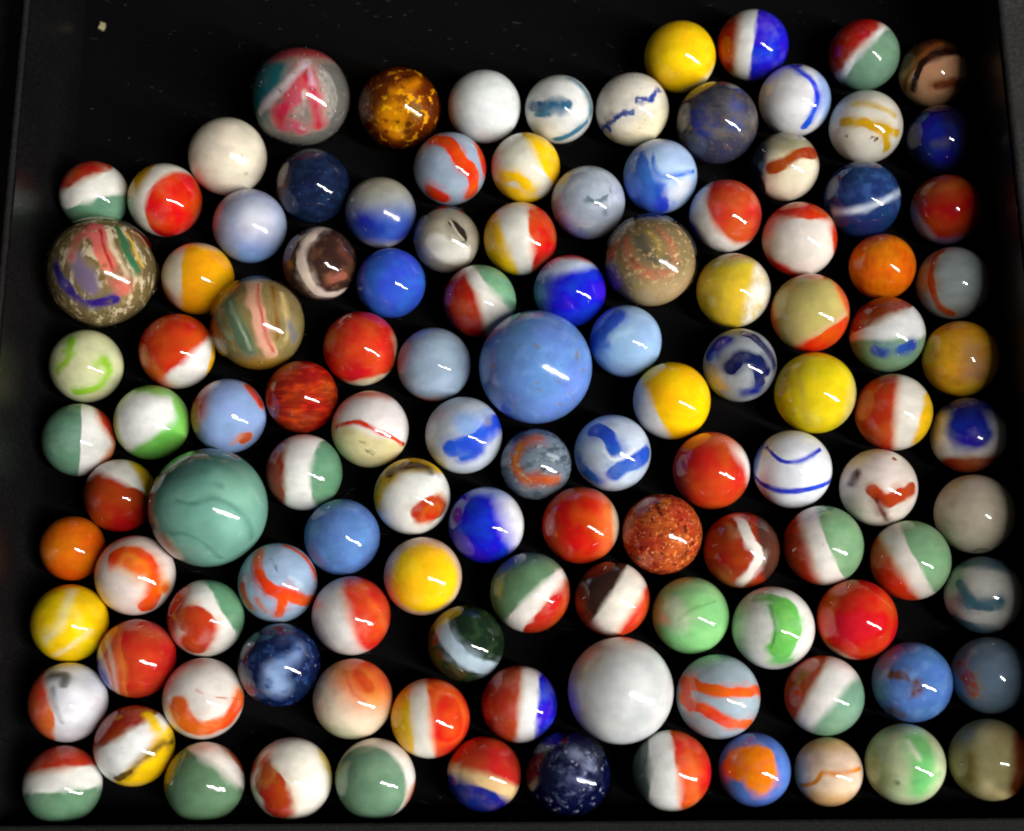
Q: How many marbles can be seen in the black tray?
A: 116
